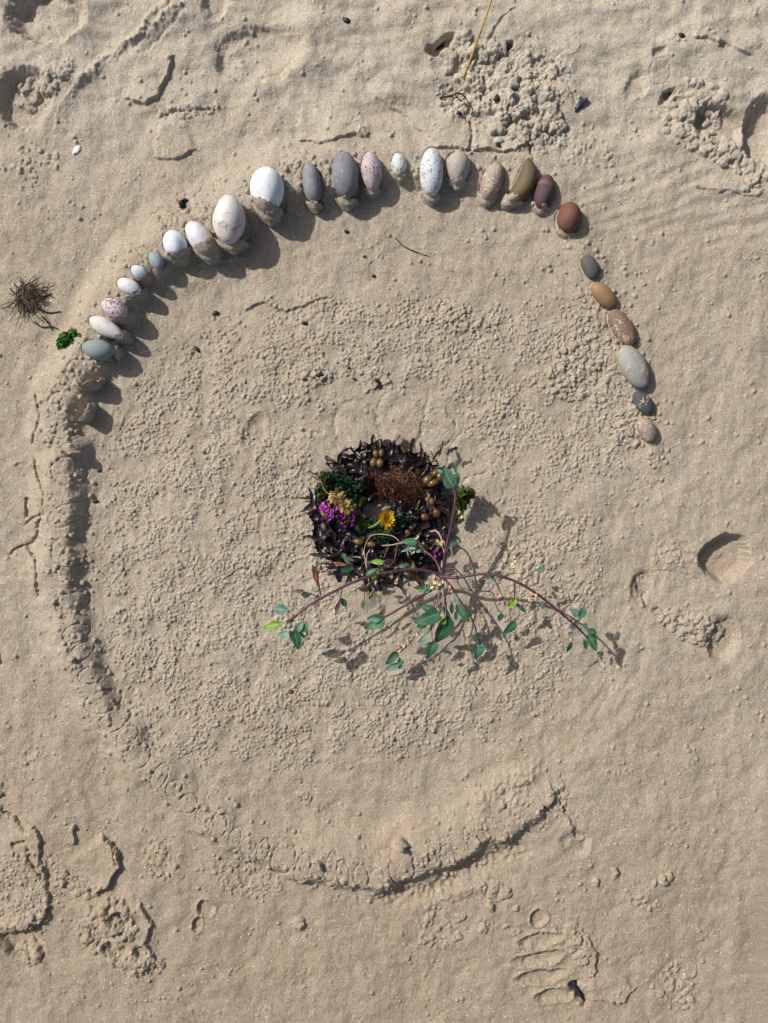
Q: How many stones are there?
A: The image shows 26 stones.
